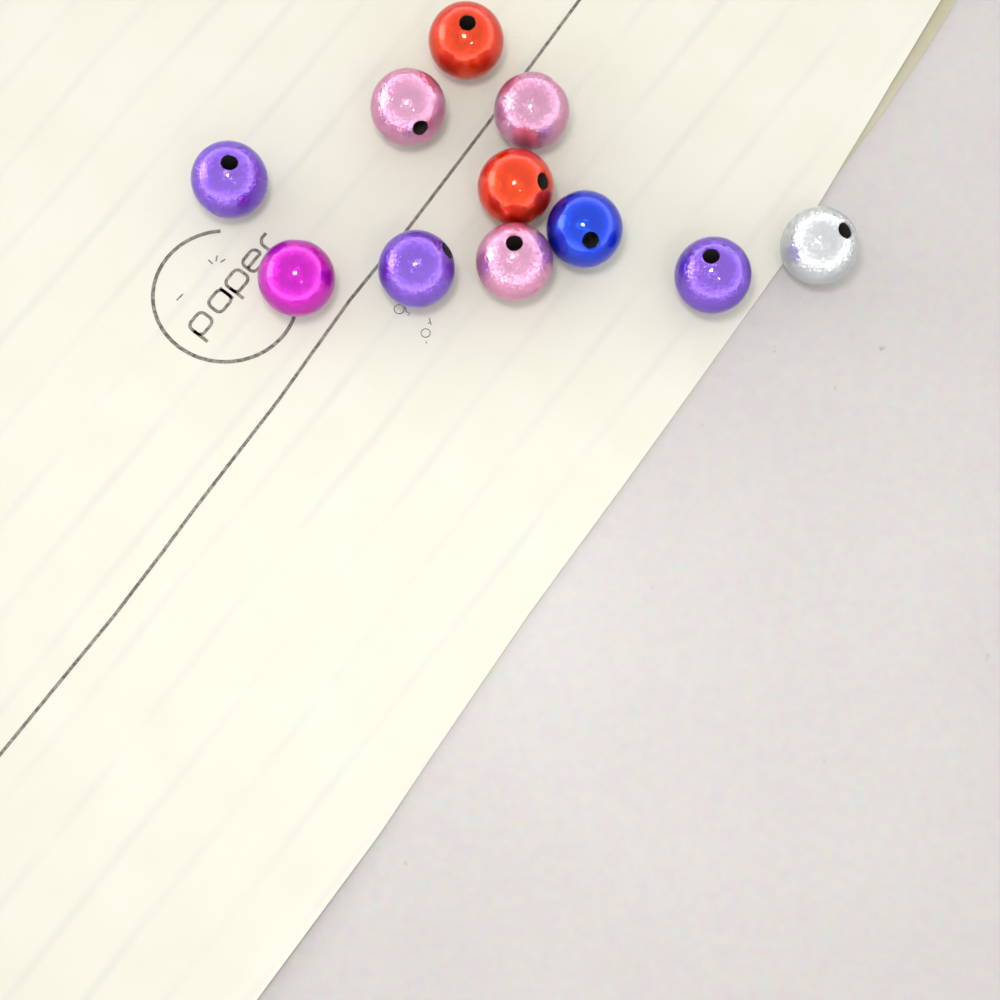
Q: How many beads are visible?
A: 11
